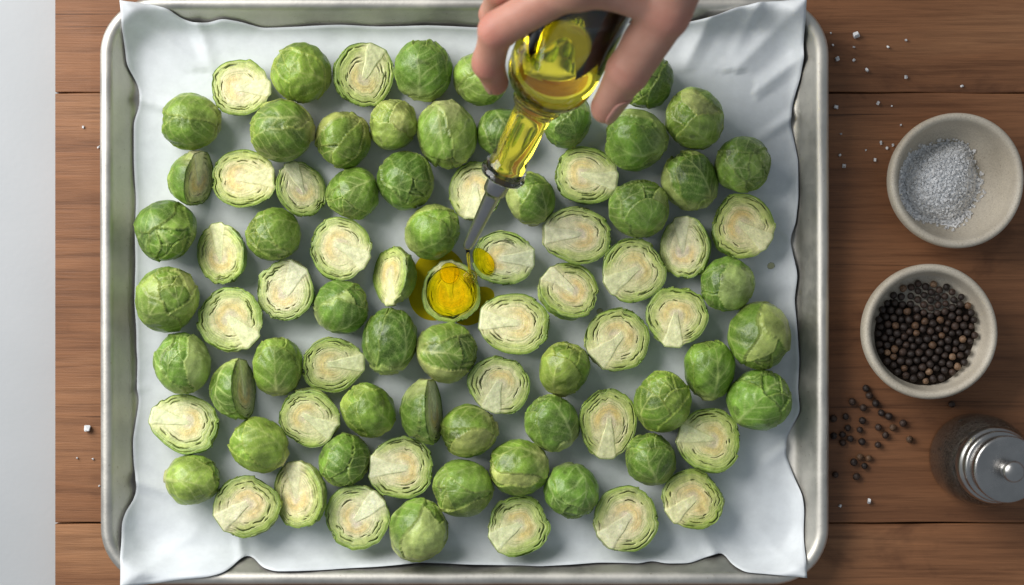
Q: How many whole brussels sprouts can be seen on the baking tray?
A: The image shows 45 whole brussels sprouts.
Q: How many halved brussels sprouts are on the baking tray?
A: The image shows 37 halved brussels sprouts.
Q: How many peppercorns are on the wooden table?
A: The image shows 169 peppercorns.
